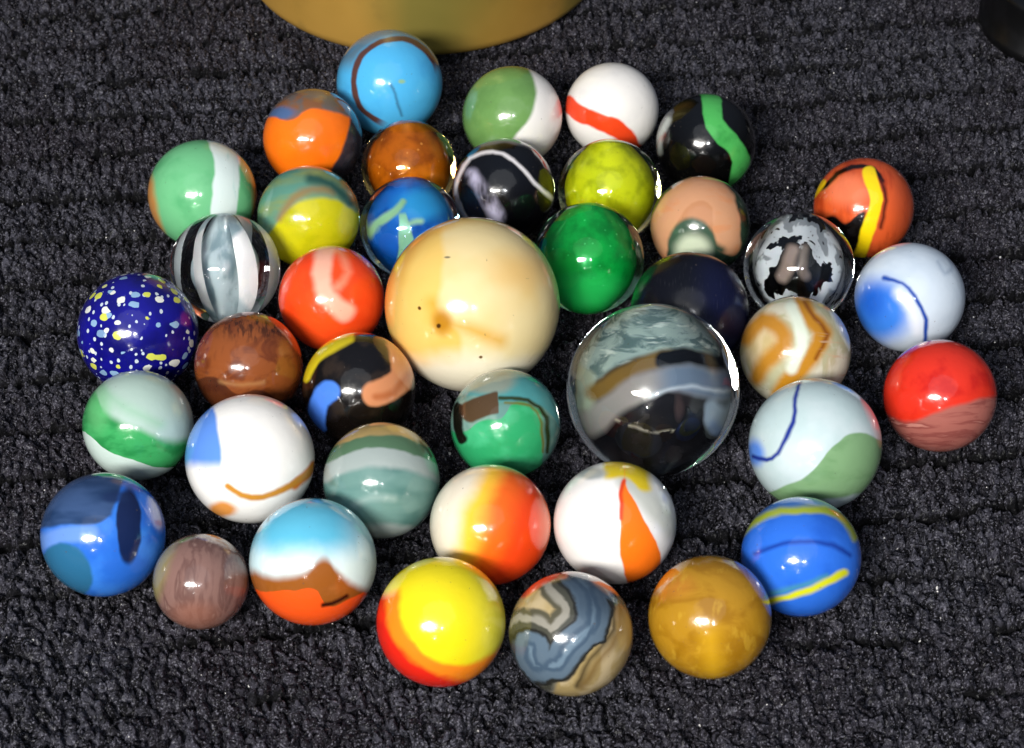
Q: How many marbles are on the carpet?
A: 40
